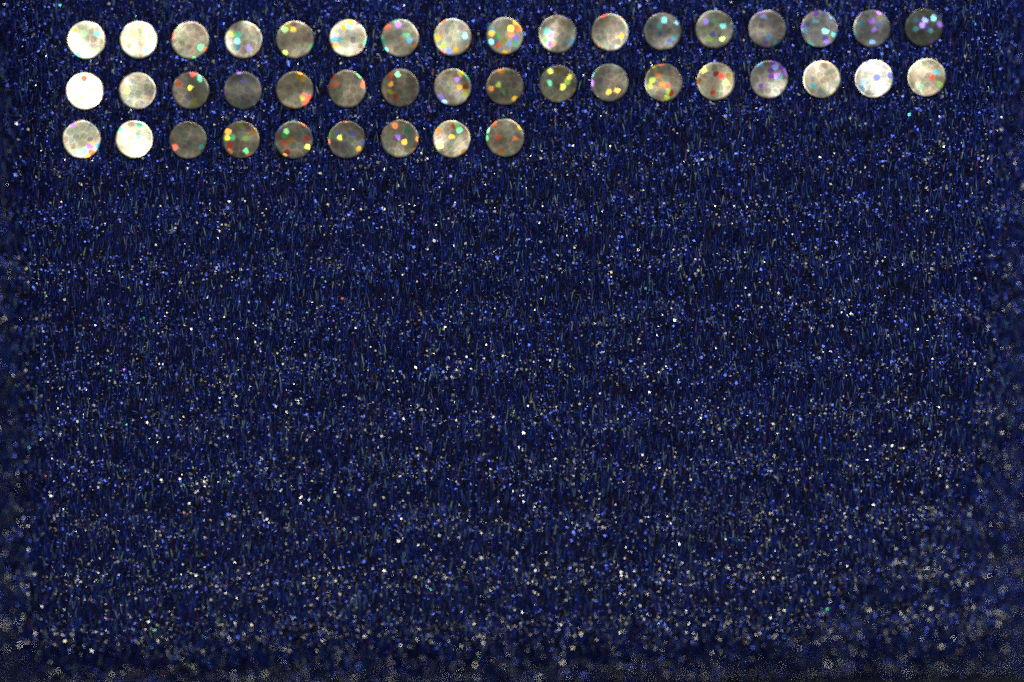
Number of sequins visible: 43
